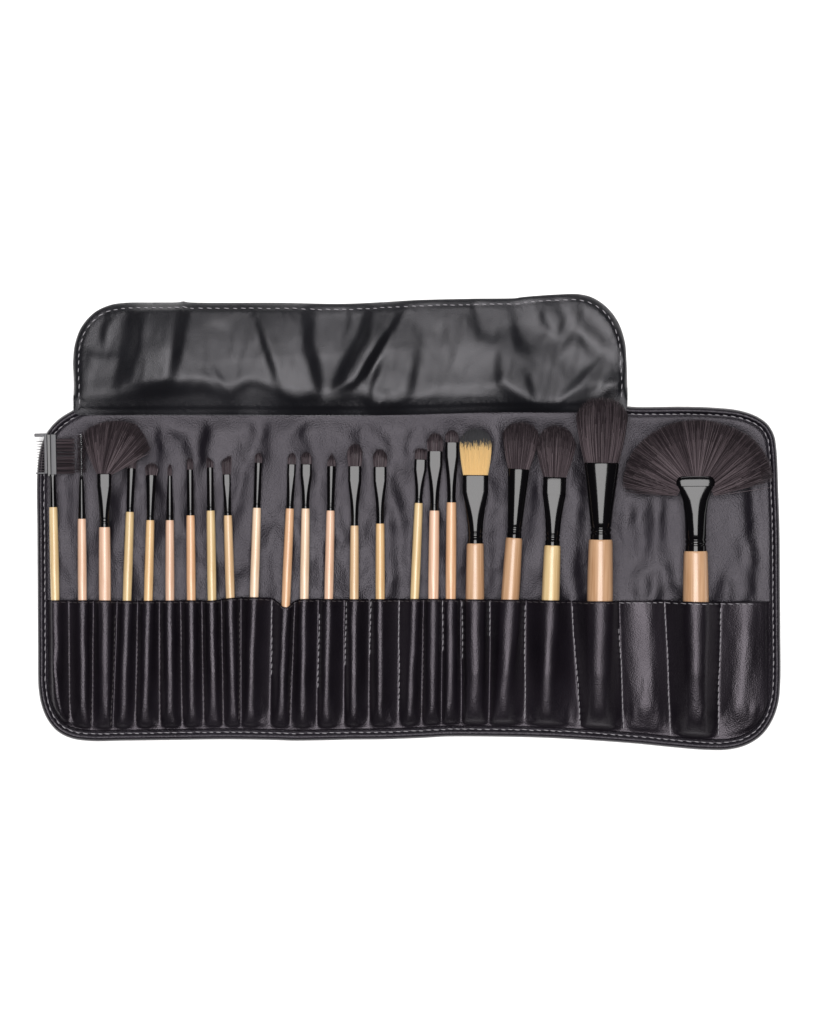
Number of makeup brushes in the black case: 23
